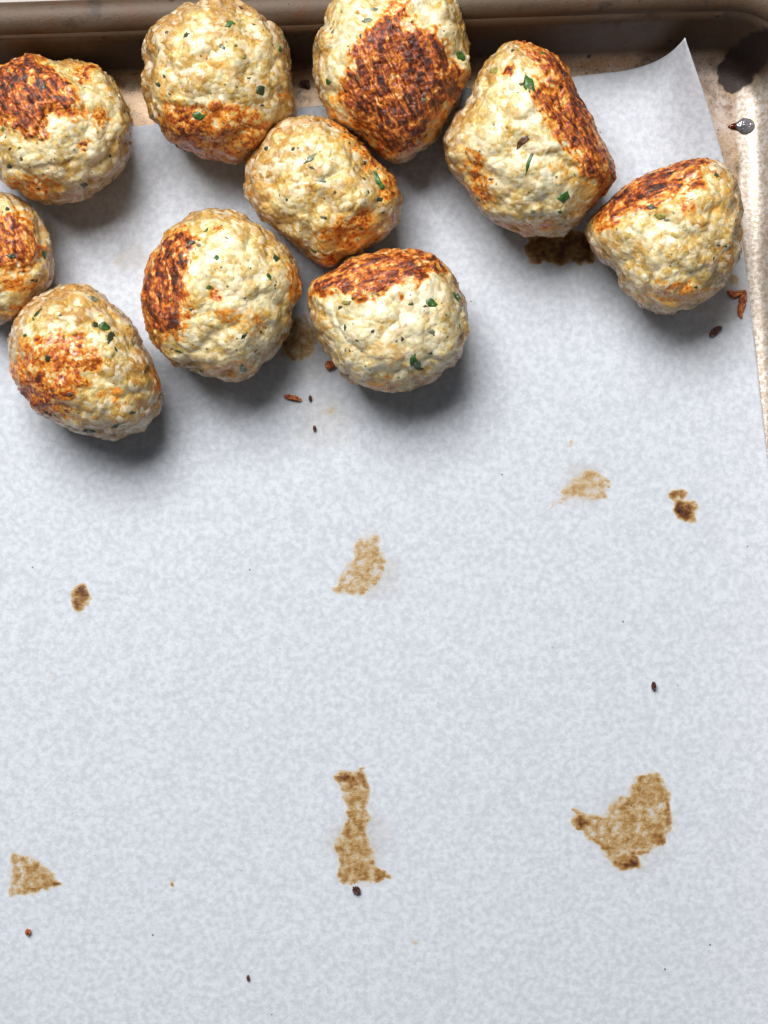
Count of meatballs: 10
